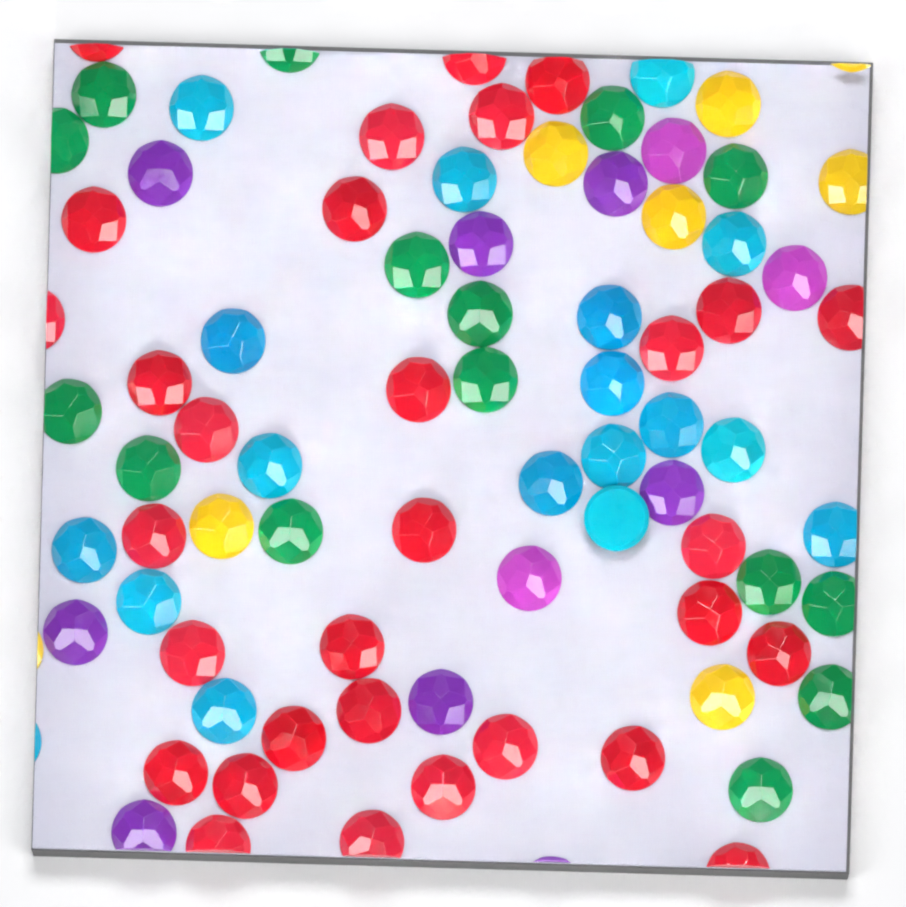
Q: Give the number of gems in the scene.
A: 83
